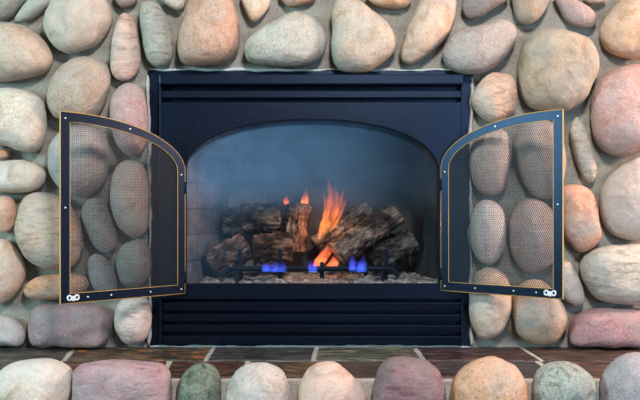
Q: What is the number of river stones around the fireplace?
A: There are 62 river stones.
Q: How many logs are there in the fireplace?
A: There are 7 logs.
